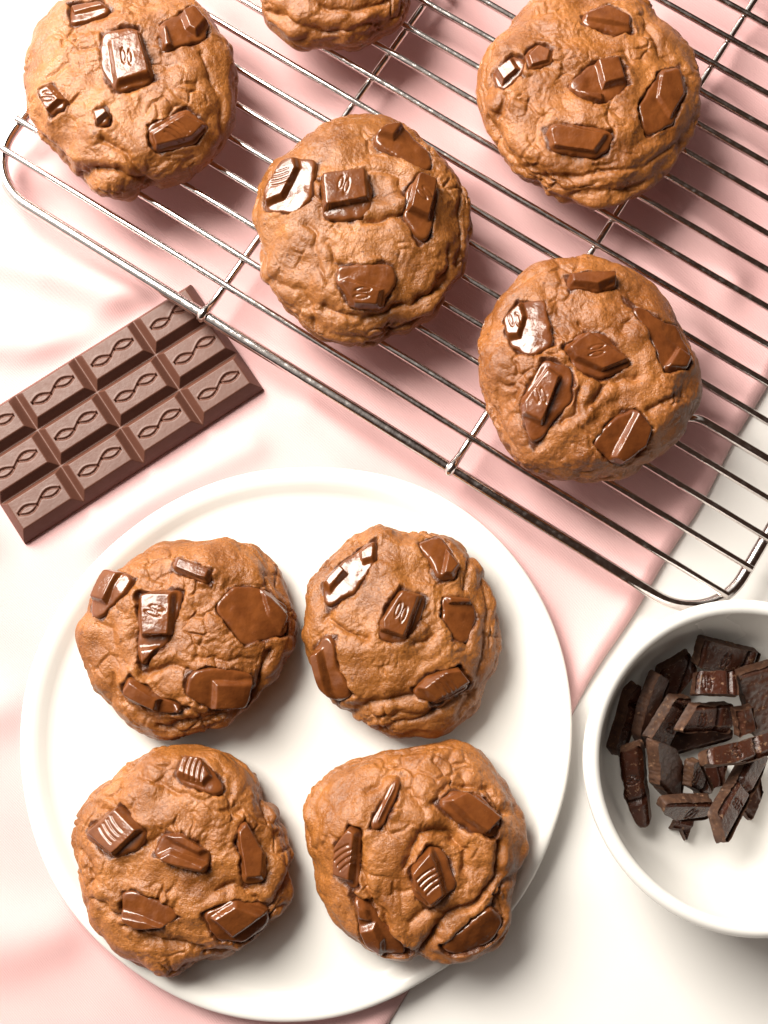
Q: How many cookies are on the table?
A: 9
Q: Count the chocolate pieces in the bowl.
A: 19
